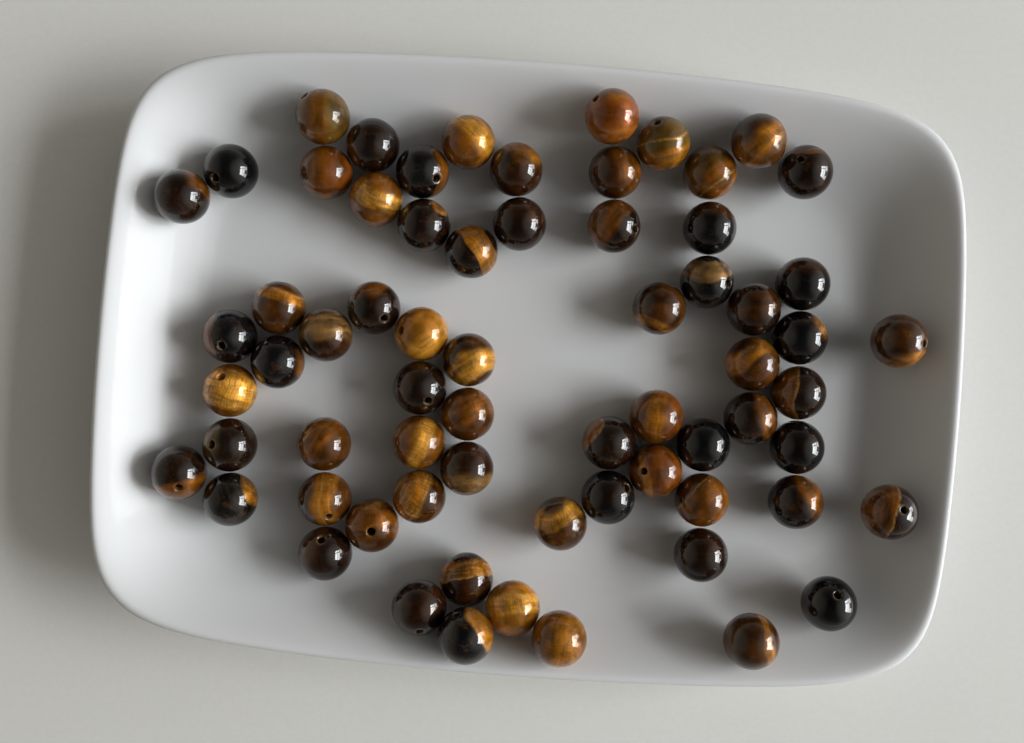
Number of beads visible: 67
